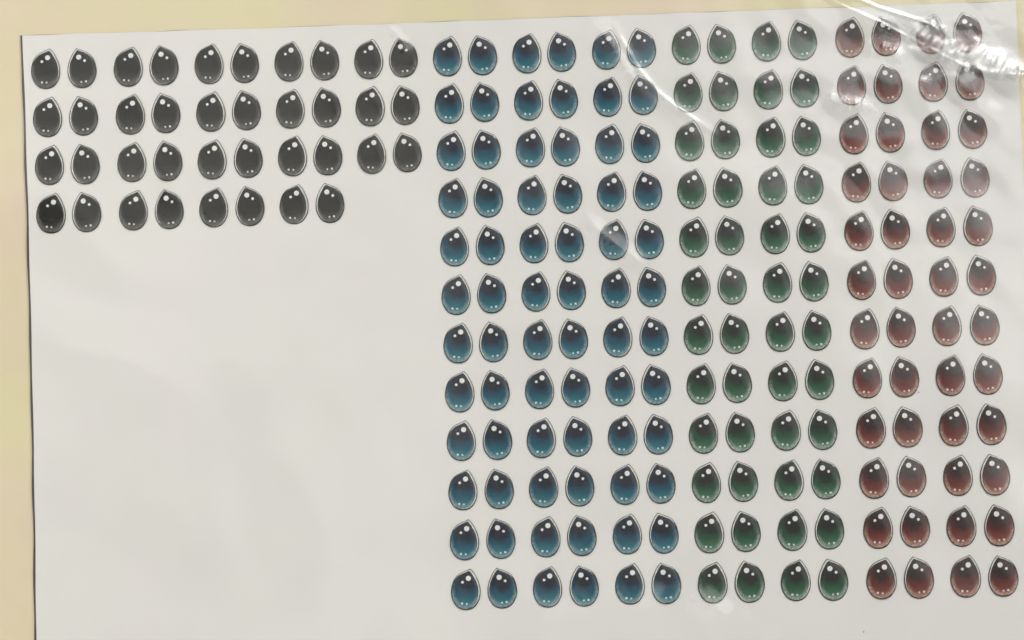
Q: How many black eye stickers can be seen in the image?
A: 38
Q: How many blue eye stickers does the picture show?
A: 72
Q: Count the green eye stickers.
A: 48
